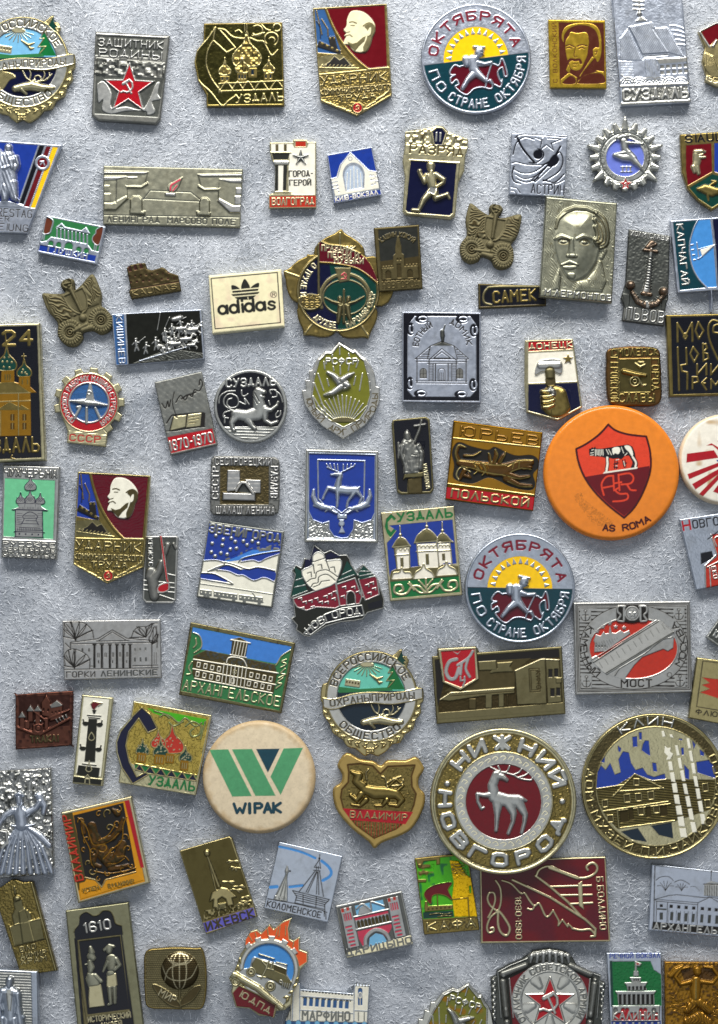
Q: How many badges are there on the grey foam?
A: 83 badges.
